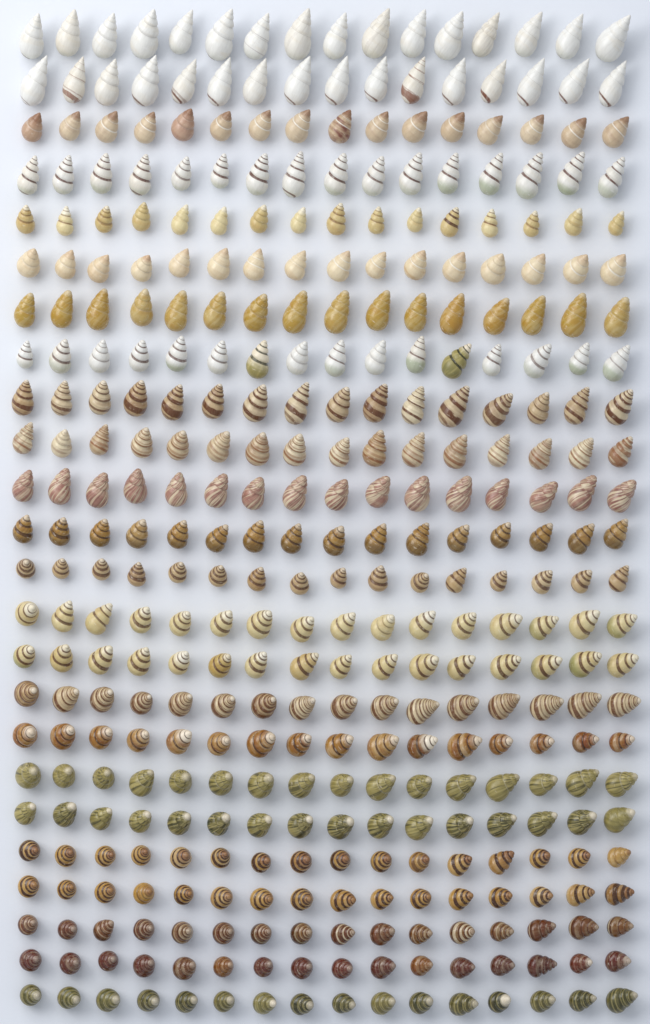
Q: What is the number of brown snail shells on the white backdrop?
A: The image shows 192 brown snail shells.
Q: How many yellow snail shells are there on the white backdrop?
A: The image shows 80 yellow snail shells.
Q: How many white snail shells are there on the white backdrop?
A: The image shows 62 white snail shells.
